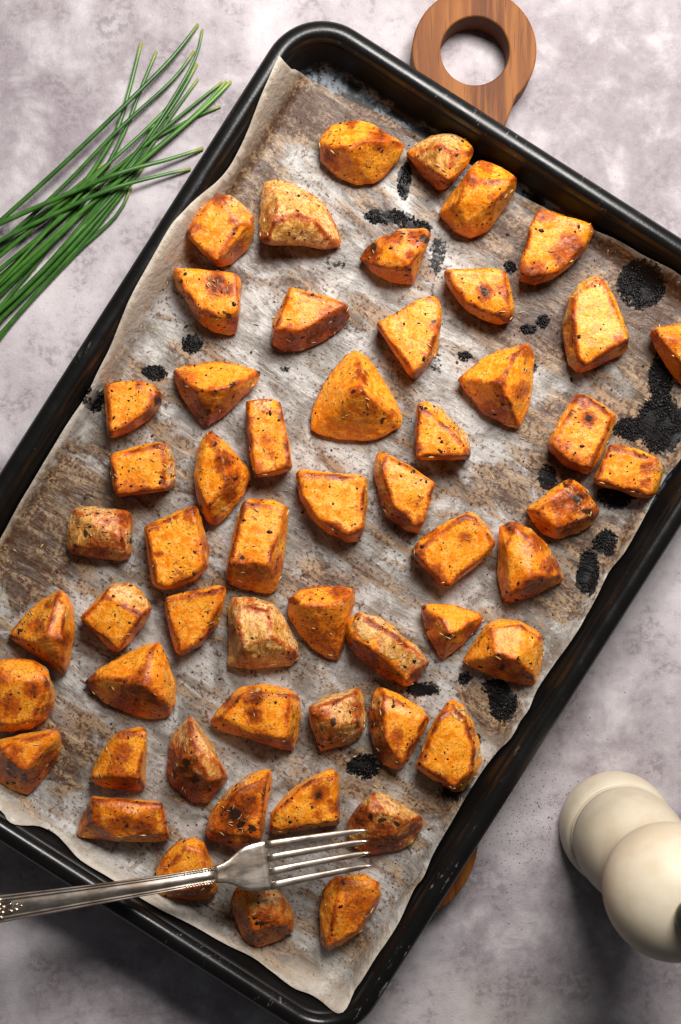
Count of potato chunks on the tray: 55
